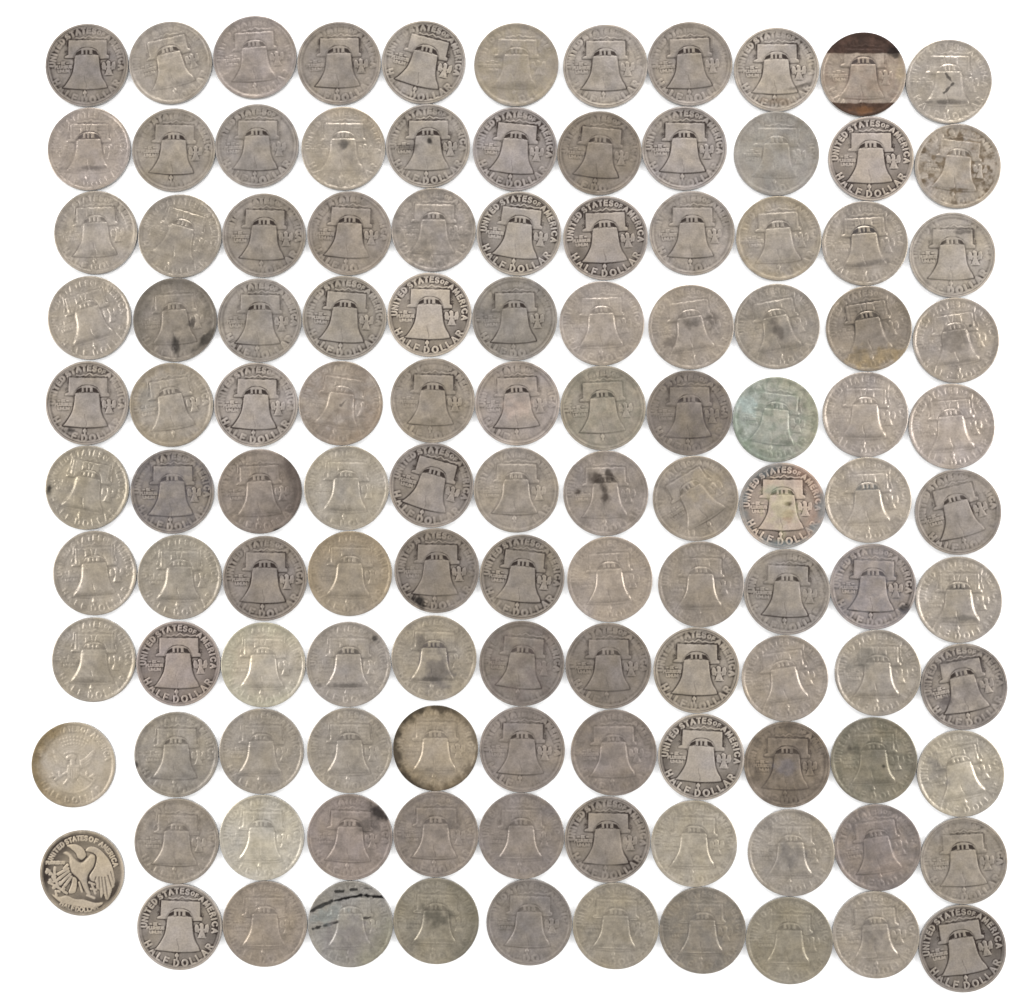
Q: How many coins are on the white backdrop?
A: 120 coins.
